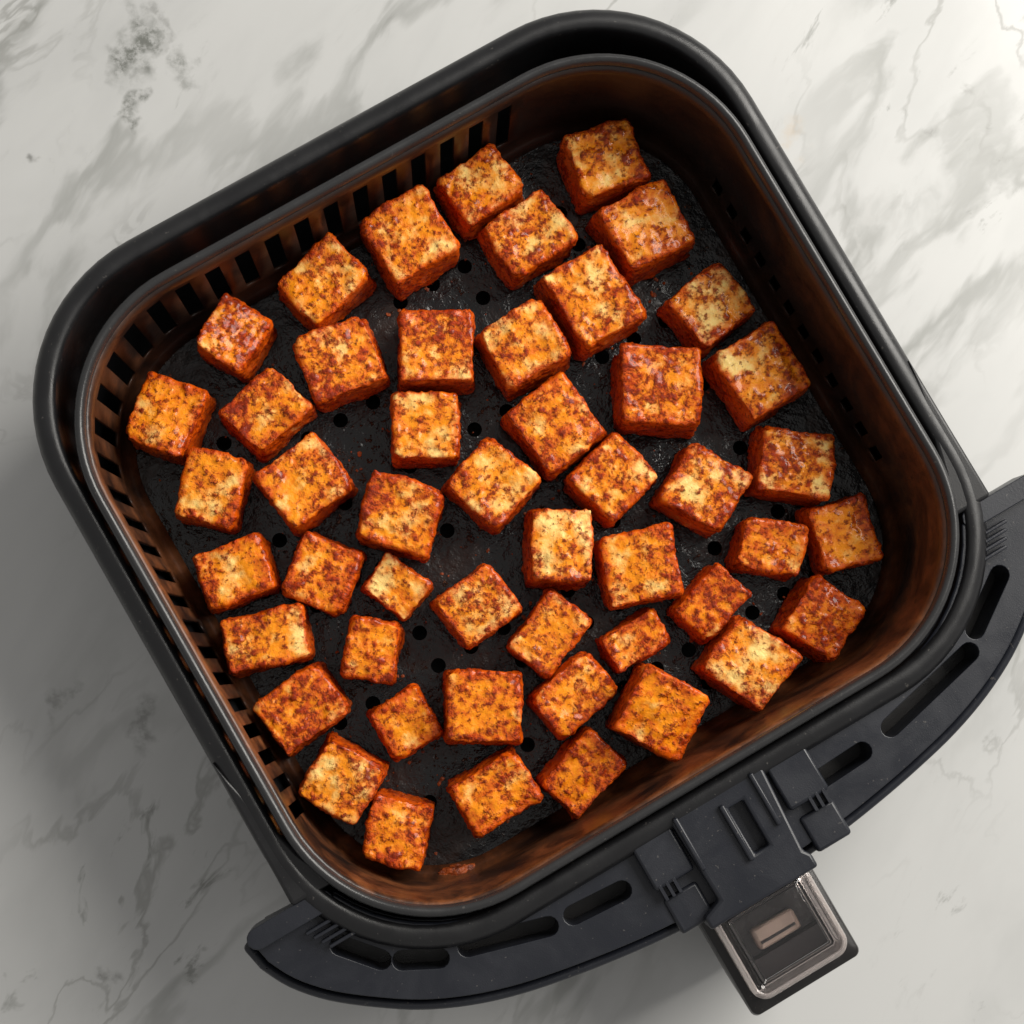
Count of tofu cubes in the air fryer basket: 49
